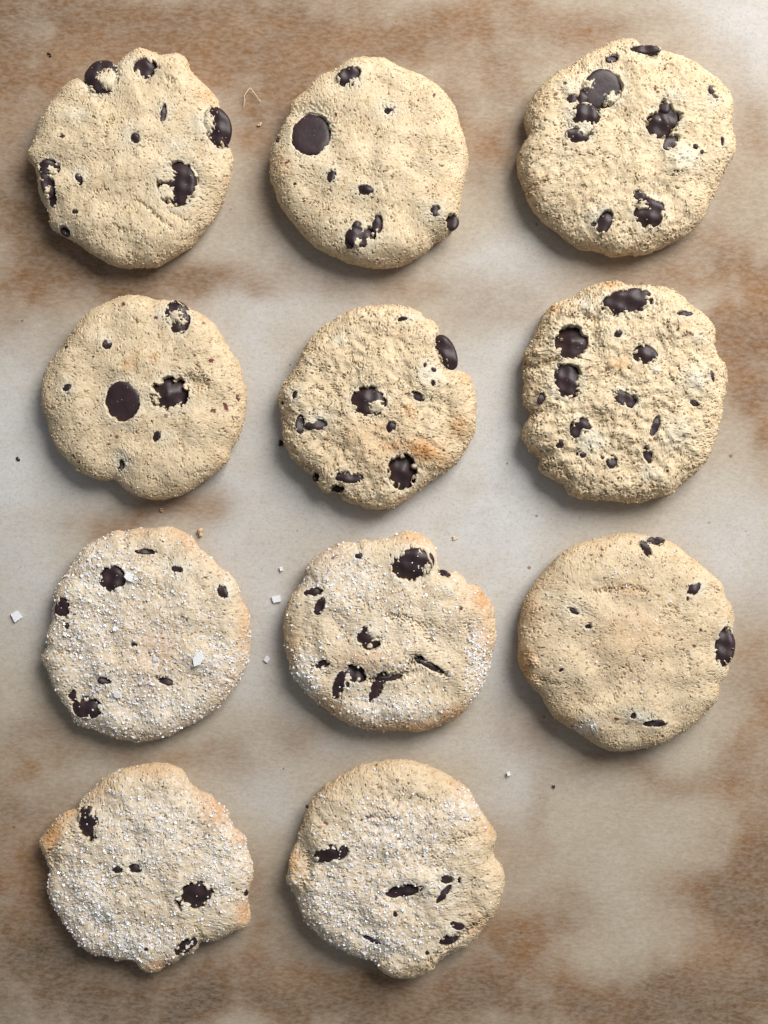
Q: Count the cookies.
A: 11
